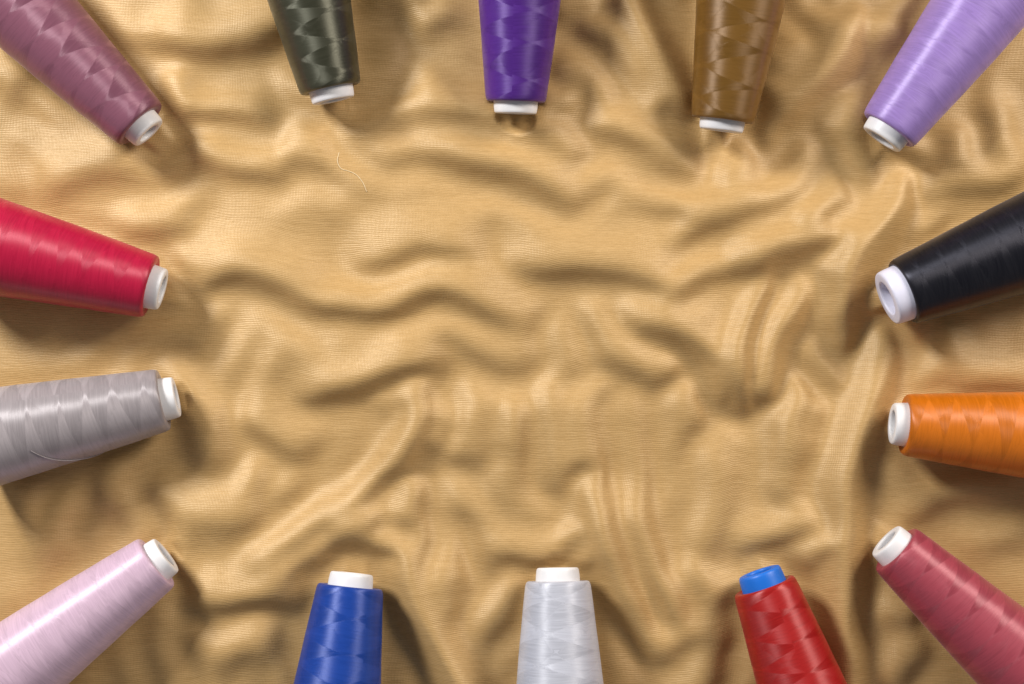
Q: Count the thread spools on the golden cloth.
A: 14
